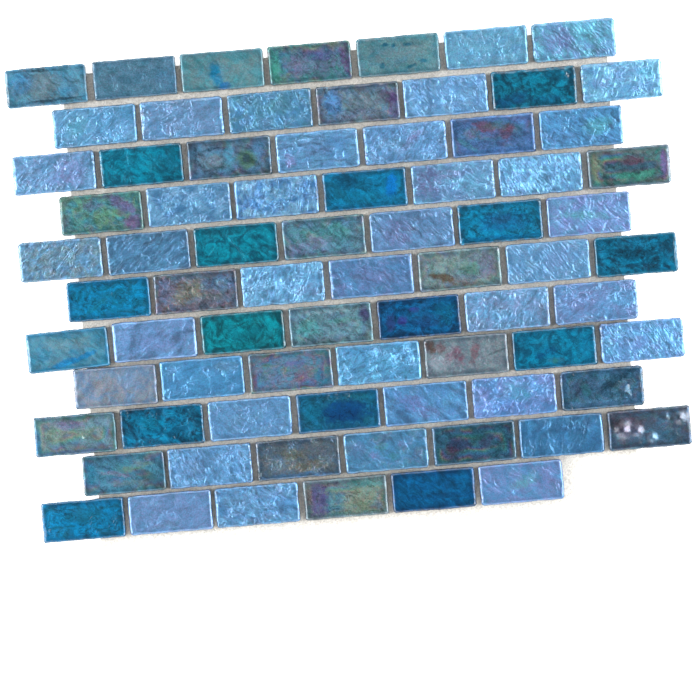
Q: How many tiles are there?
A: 76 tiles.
